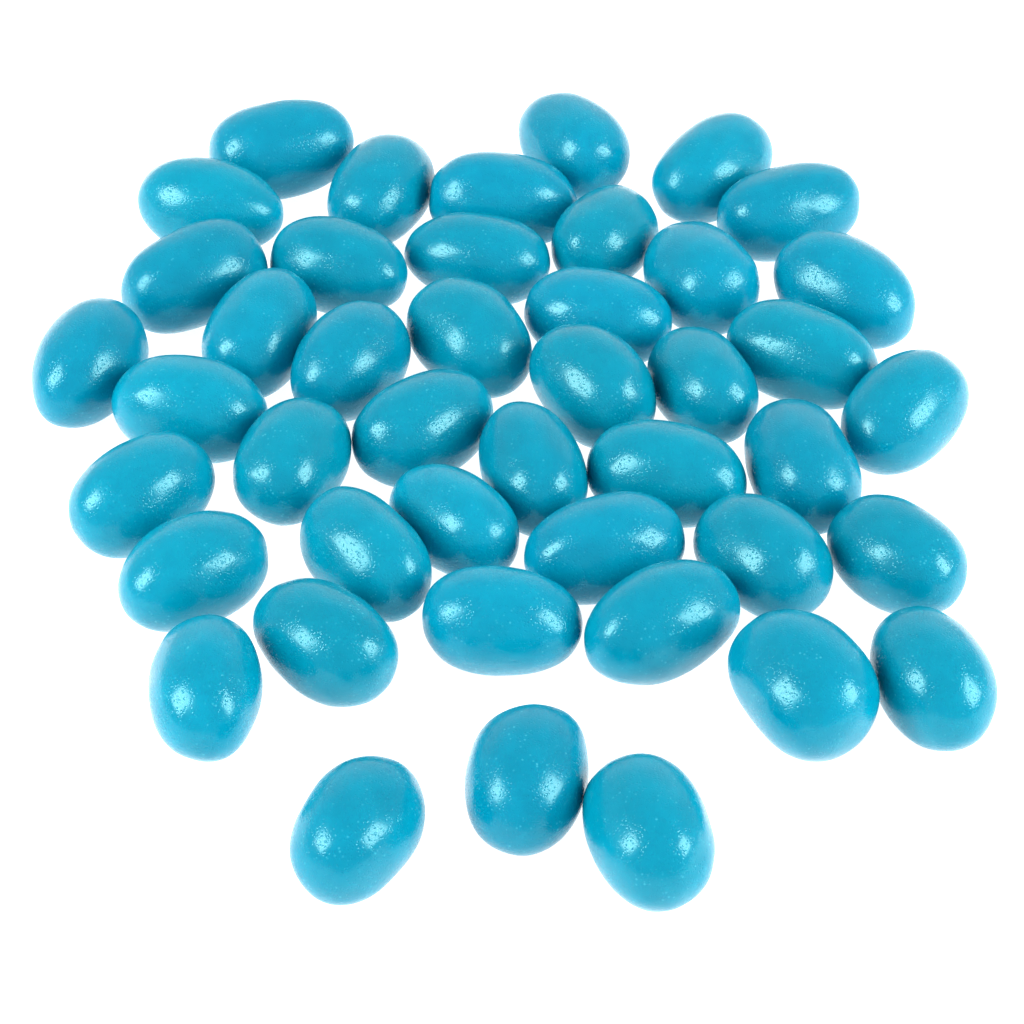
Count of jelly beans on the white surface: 44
